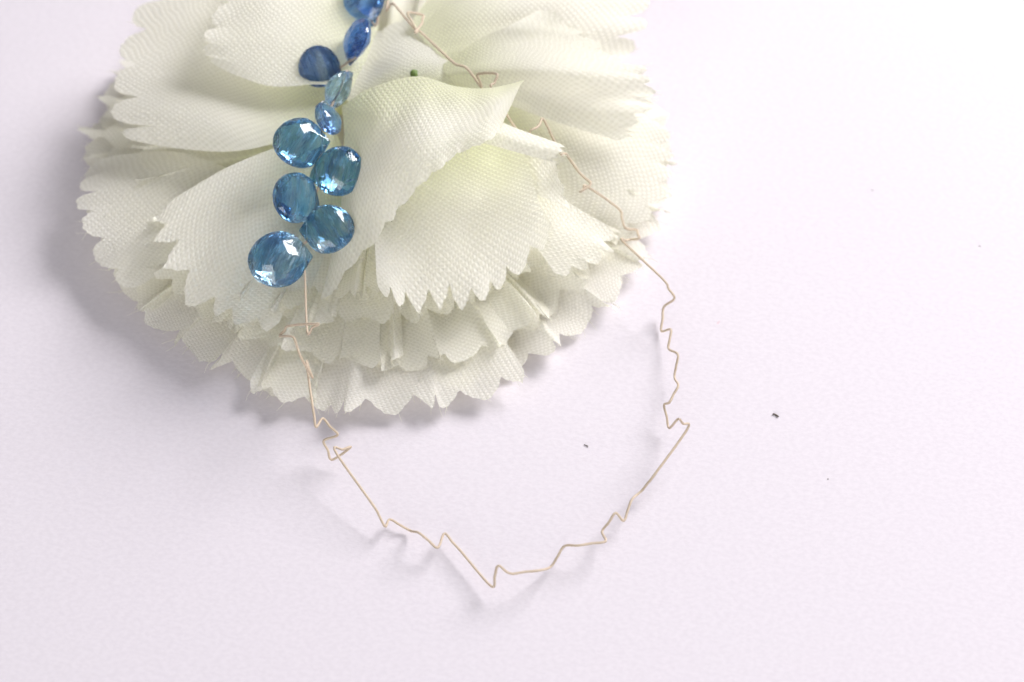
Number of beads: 10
